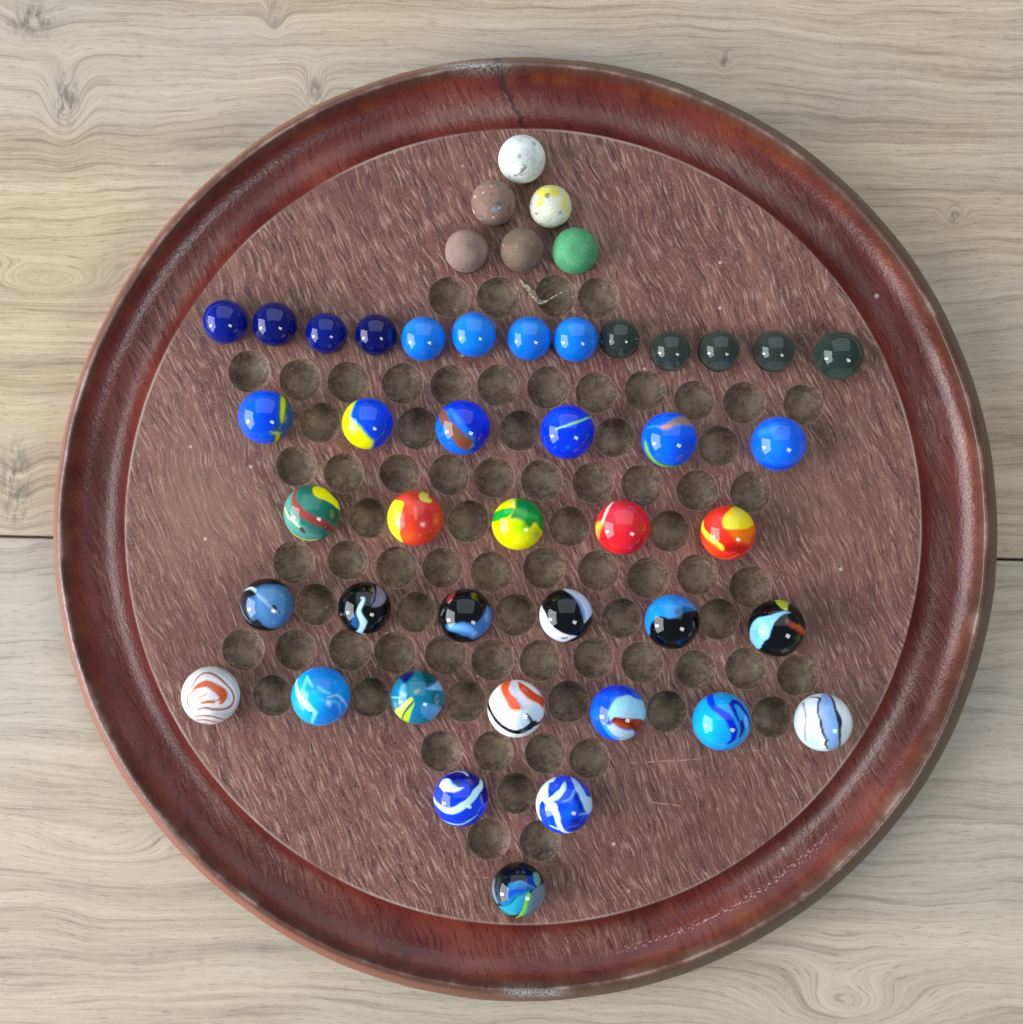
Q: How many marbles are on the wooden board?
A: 46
